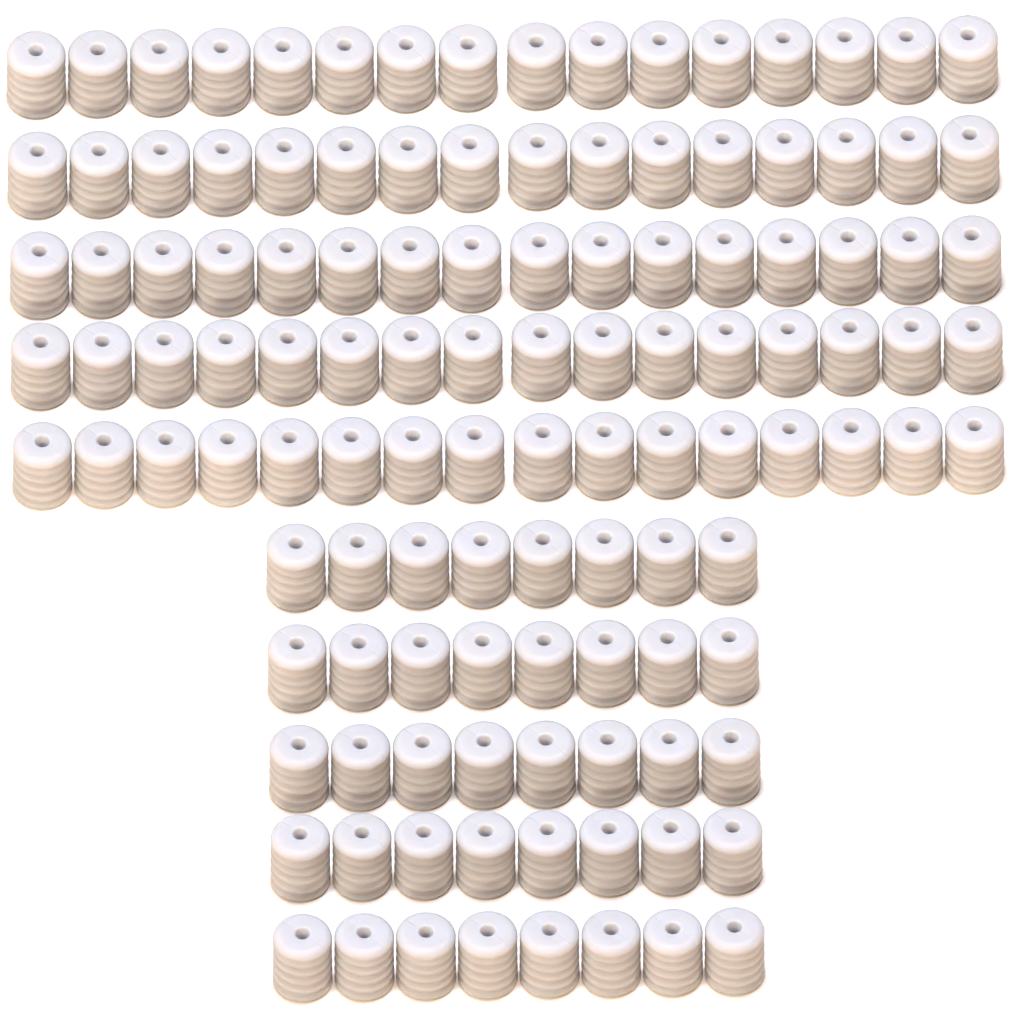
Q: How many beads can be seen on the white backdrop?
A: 120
